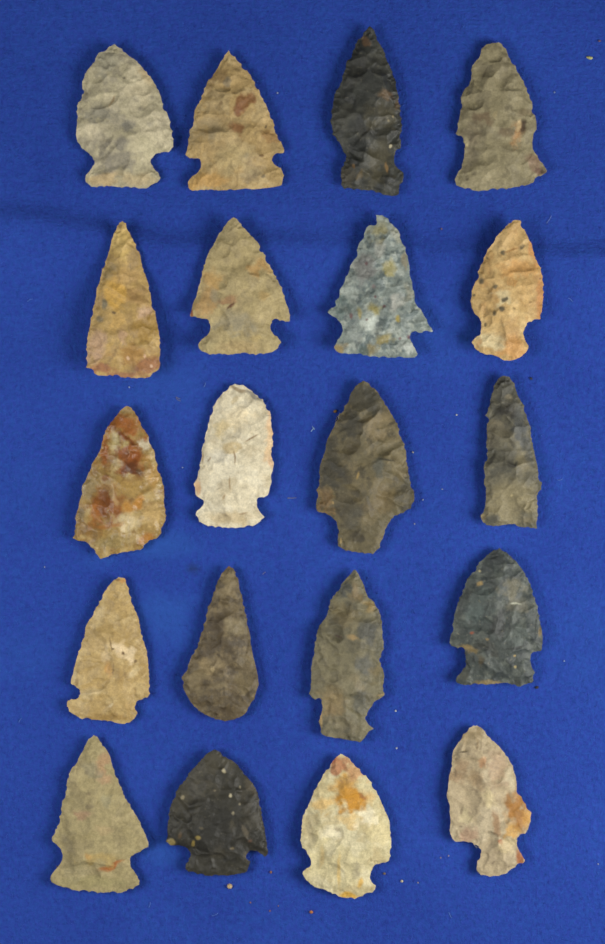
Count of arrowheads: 20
